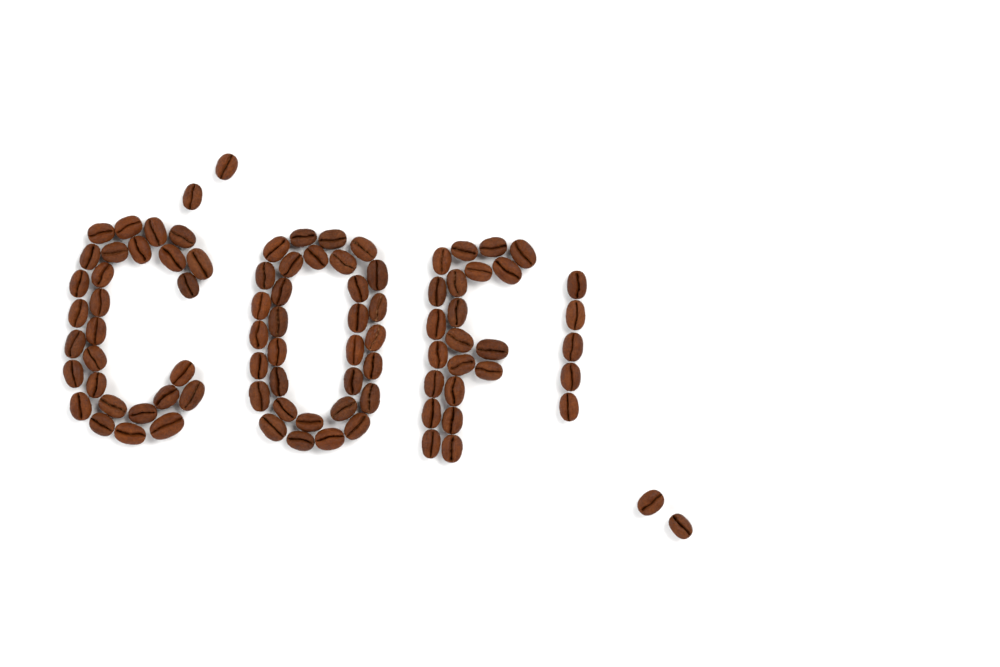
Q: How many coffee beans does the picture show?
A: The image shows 90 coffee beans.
